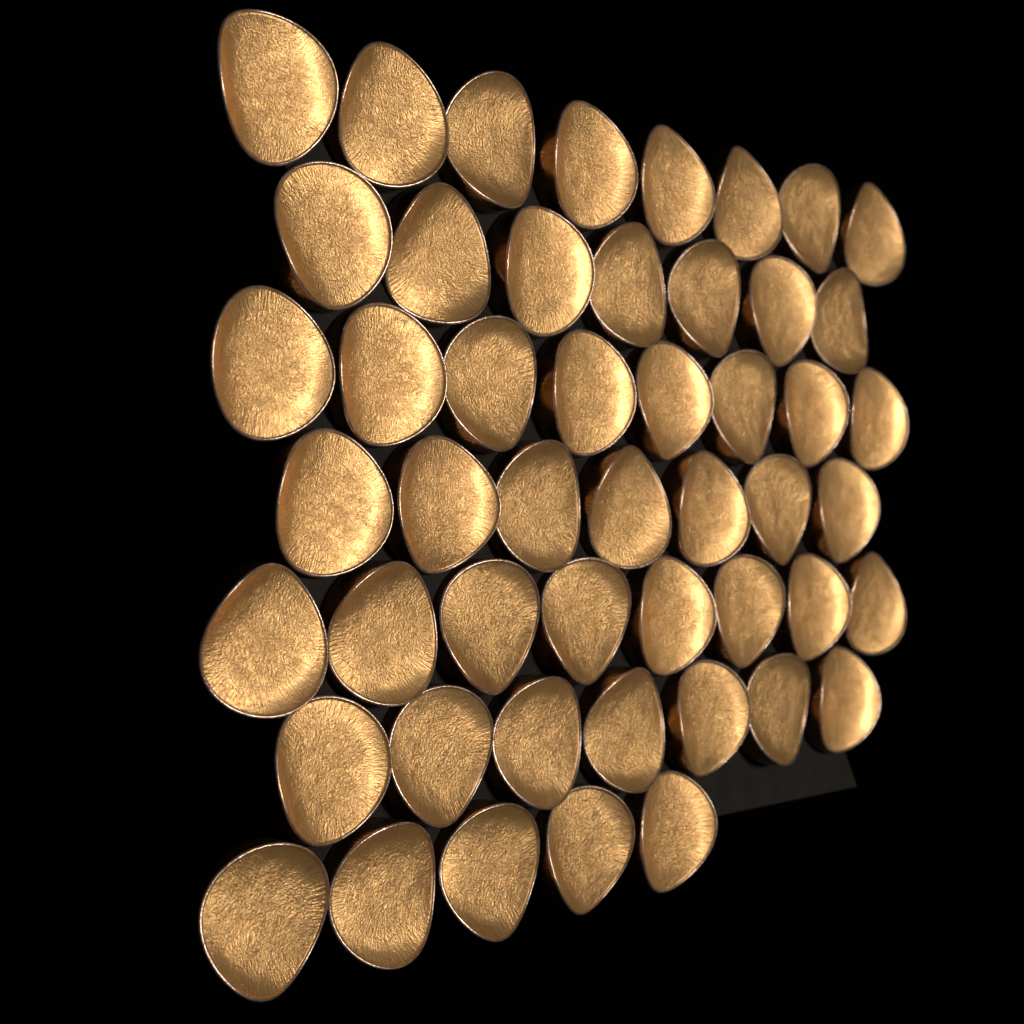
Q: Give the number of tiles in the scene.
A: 50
